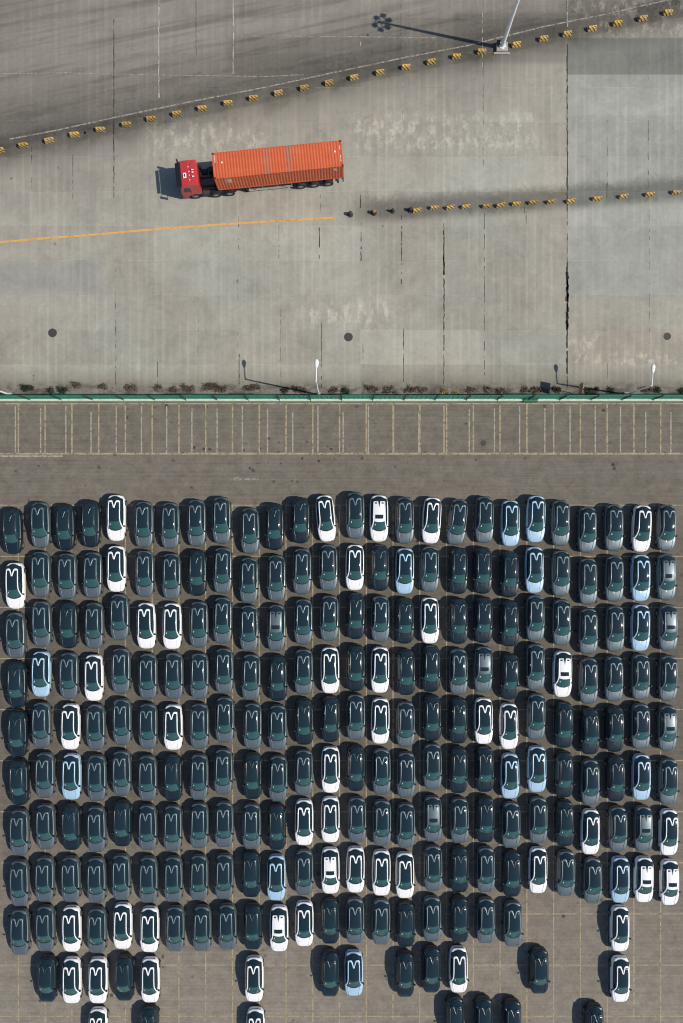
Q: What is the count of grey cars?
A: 128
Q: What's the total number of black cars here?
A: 61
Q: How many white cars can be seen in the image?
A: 46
